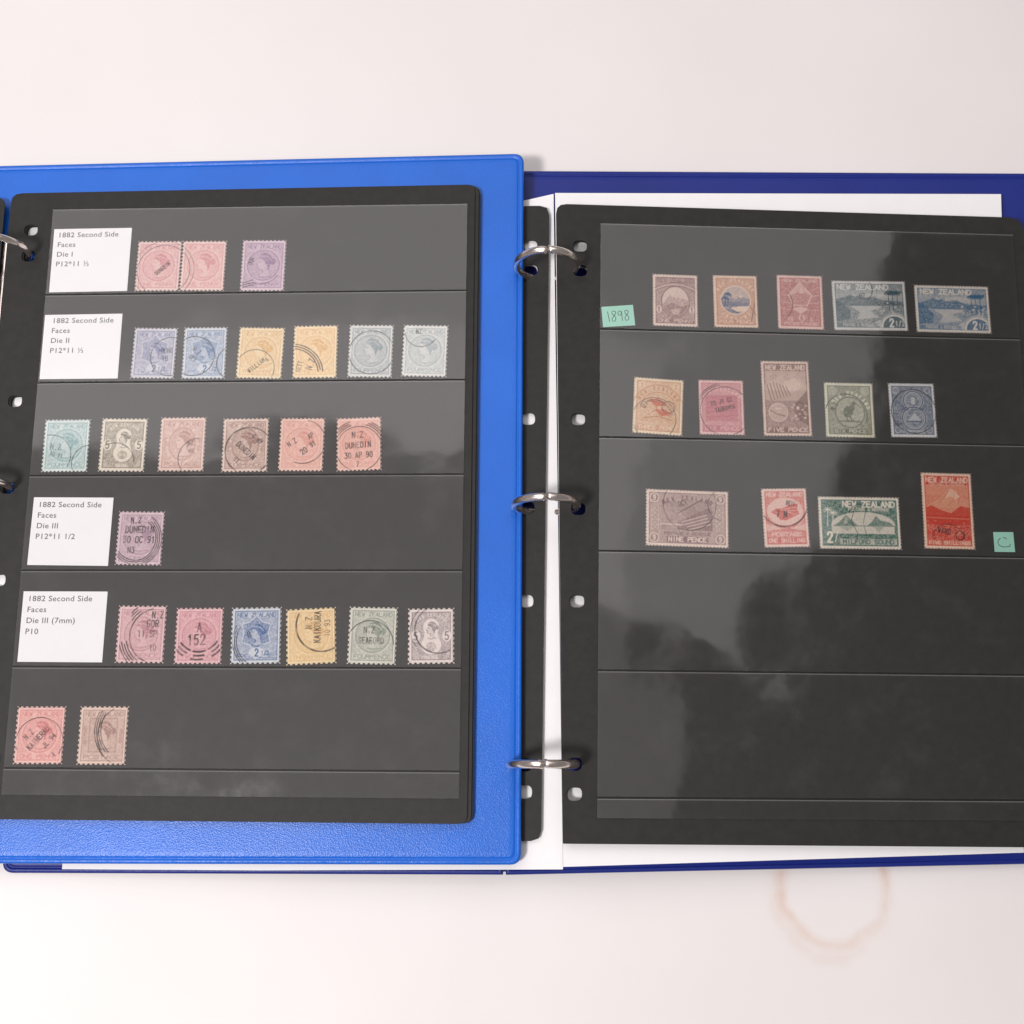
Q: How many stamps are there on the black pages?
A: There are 38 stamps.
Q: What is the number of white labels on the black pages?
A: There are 4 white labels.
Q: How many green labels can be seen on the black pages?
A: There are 2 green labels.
